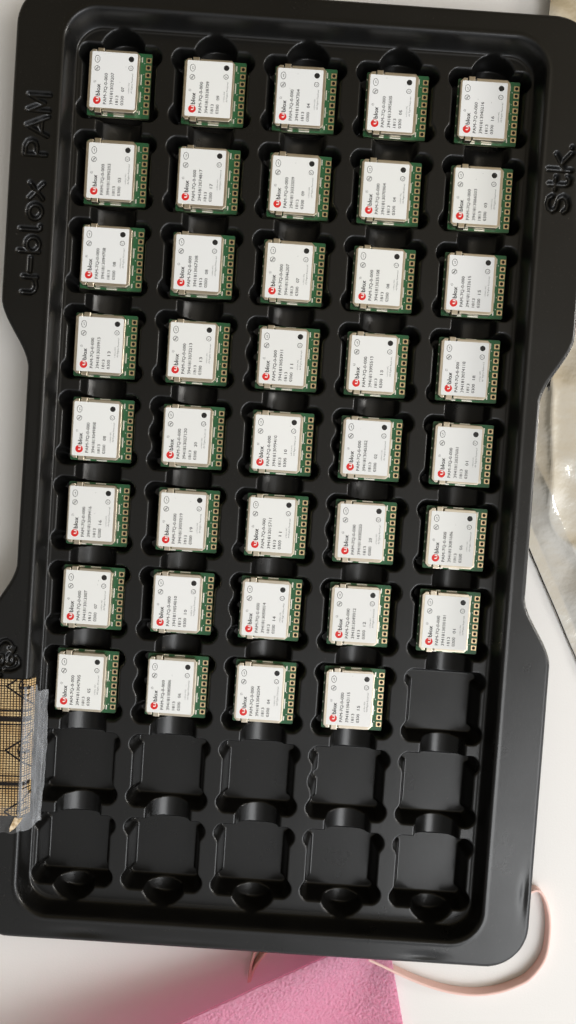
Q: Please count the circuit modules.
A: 39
